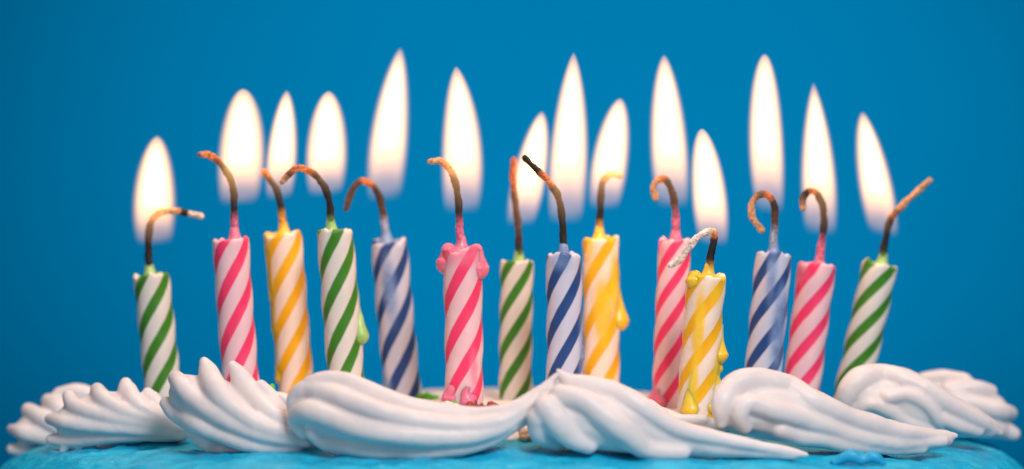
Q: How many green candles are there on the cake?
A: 4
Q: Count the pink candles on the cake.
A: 4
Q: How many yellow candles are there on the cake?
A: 3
